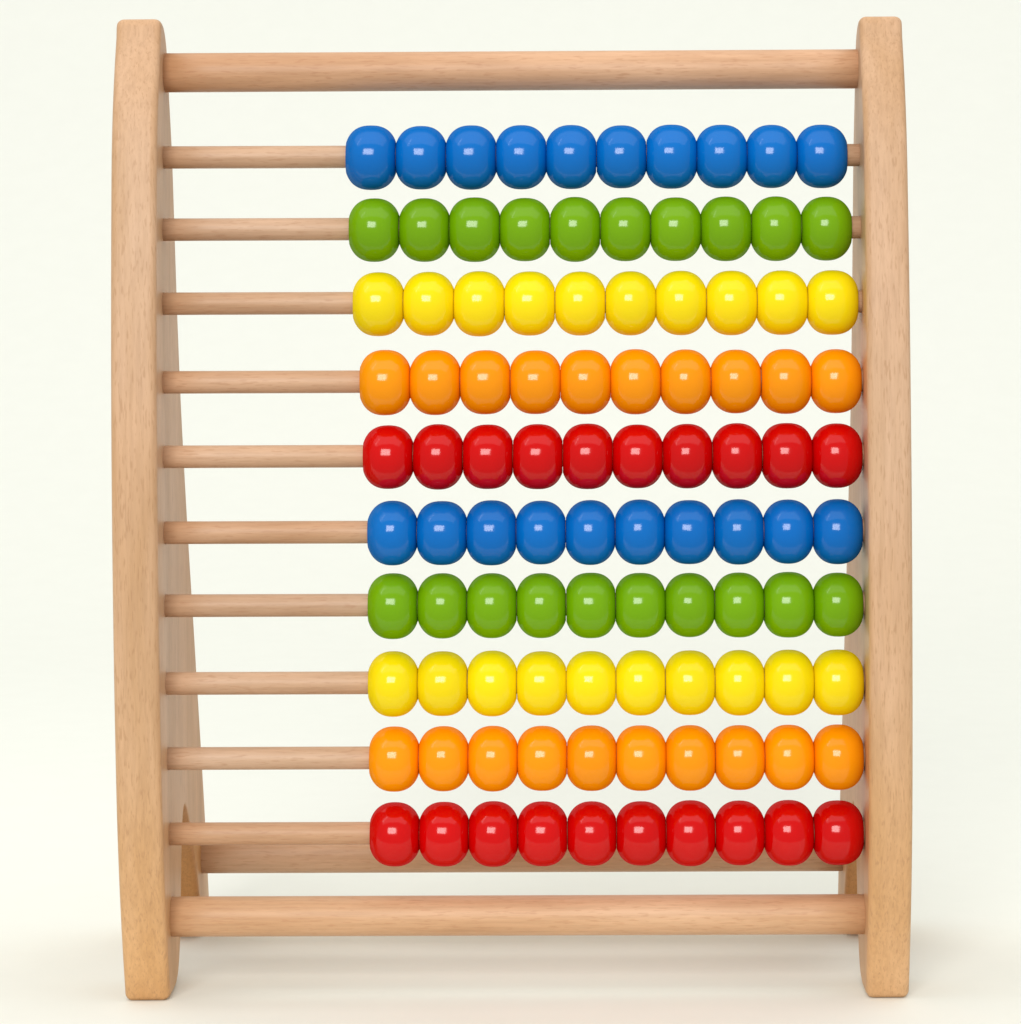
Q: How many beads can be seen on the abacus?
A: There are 100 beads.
